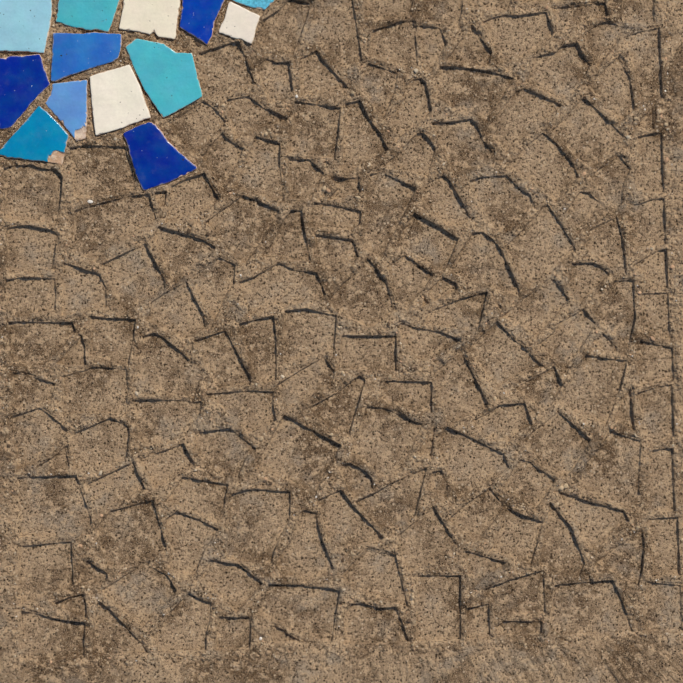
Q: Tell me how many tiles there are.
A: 13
